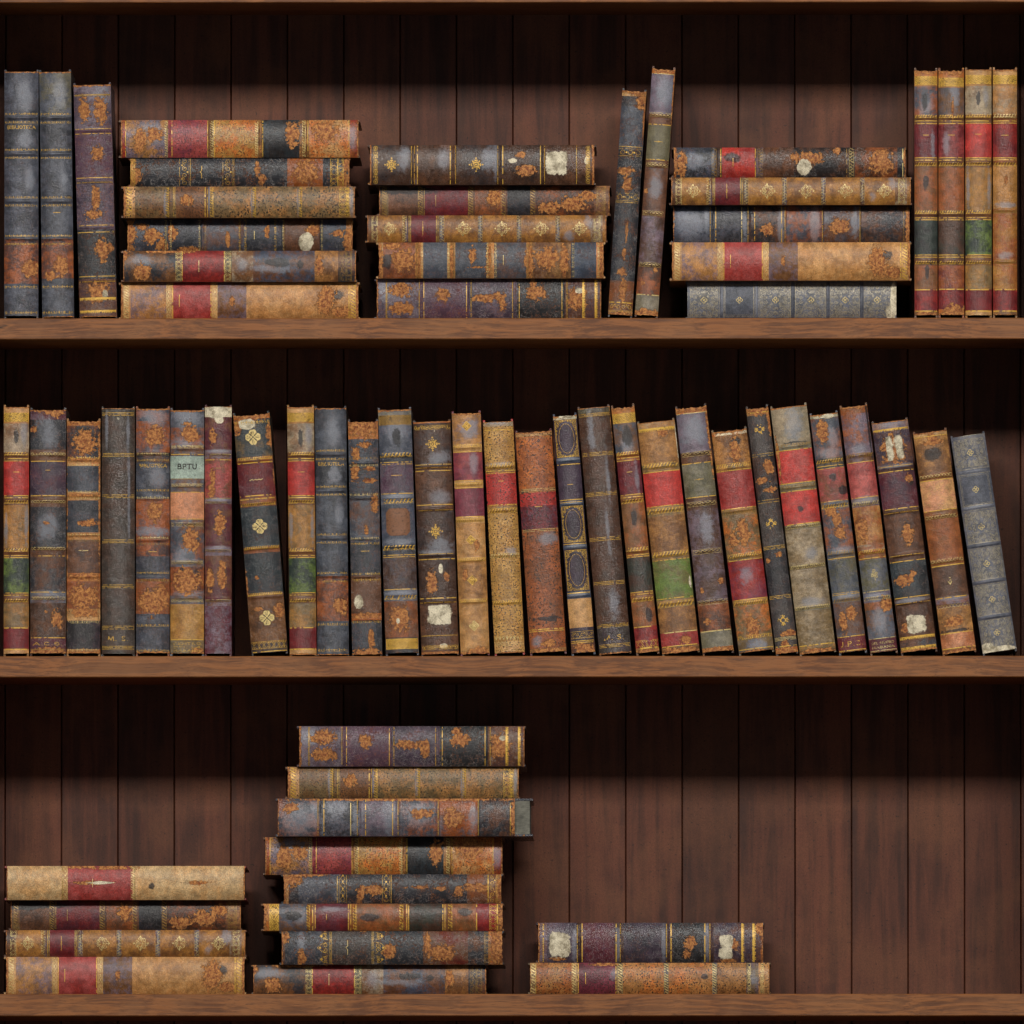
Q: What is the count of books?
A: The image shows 68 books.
